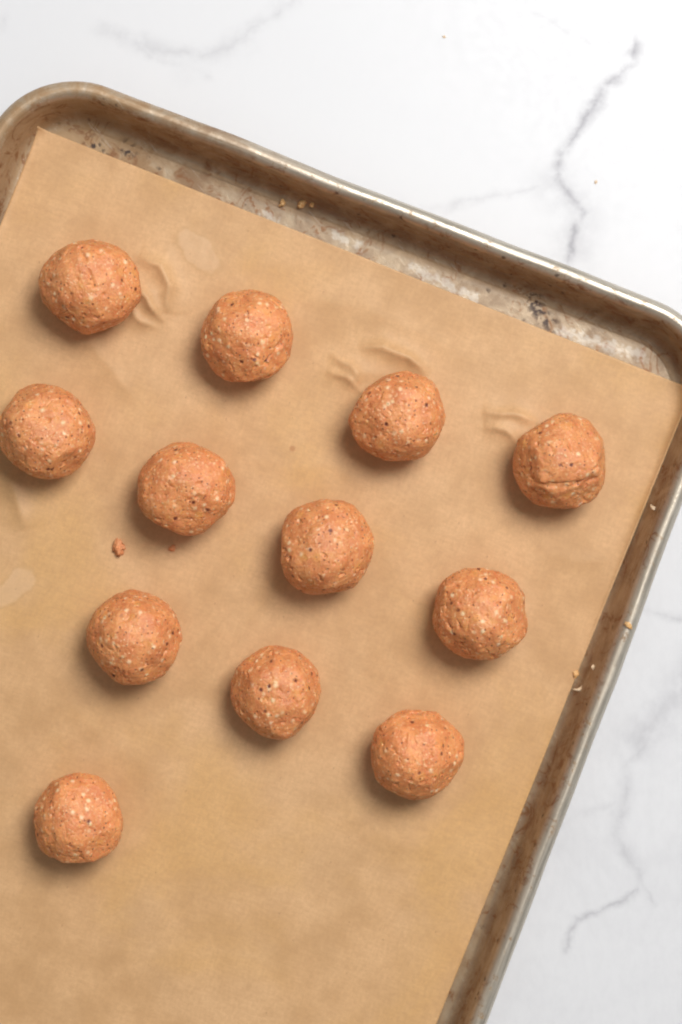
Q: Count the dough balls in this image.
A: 12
